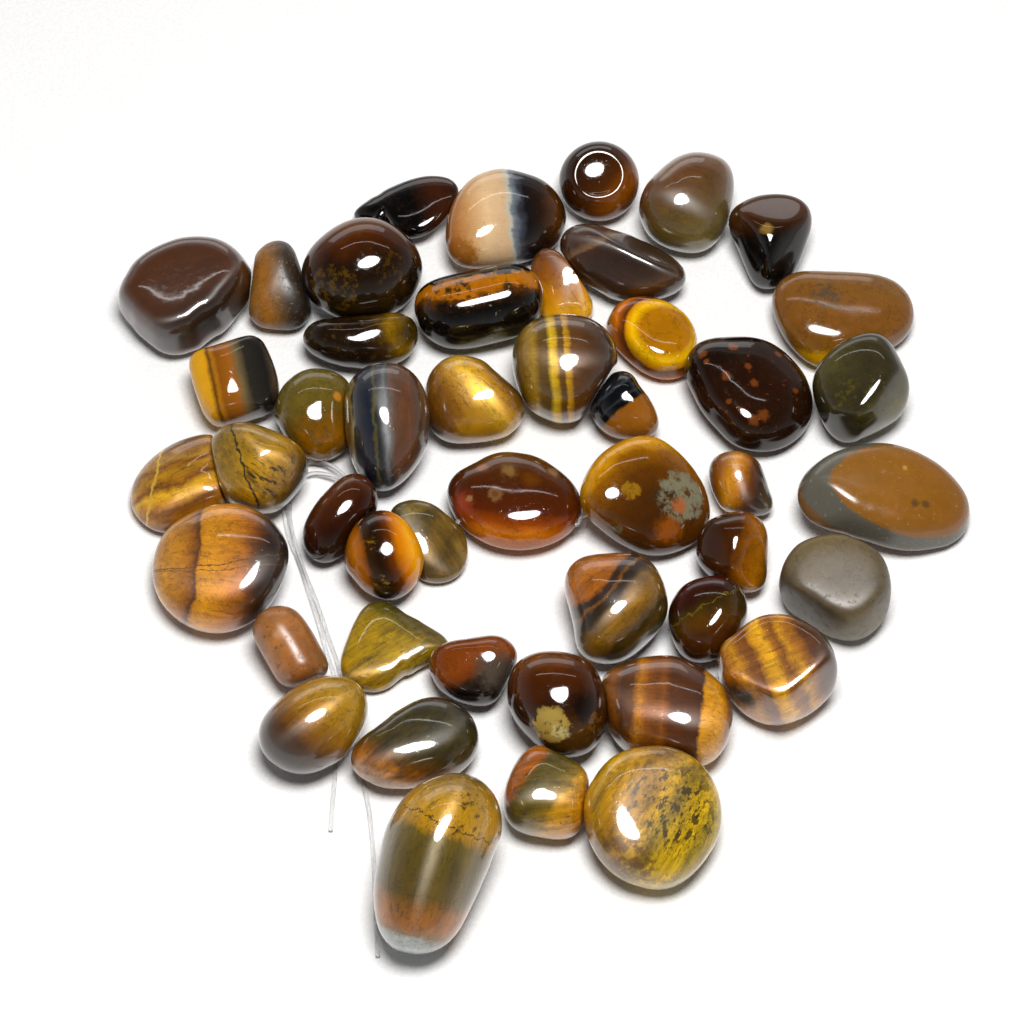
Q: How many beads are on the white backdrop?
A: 47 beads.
